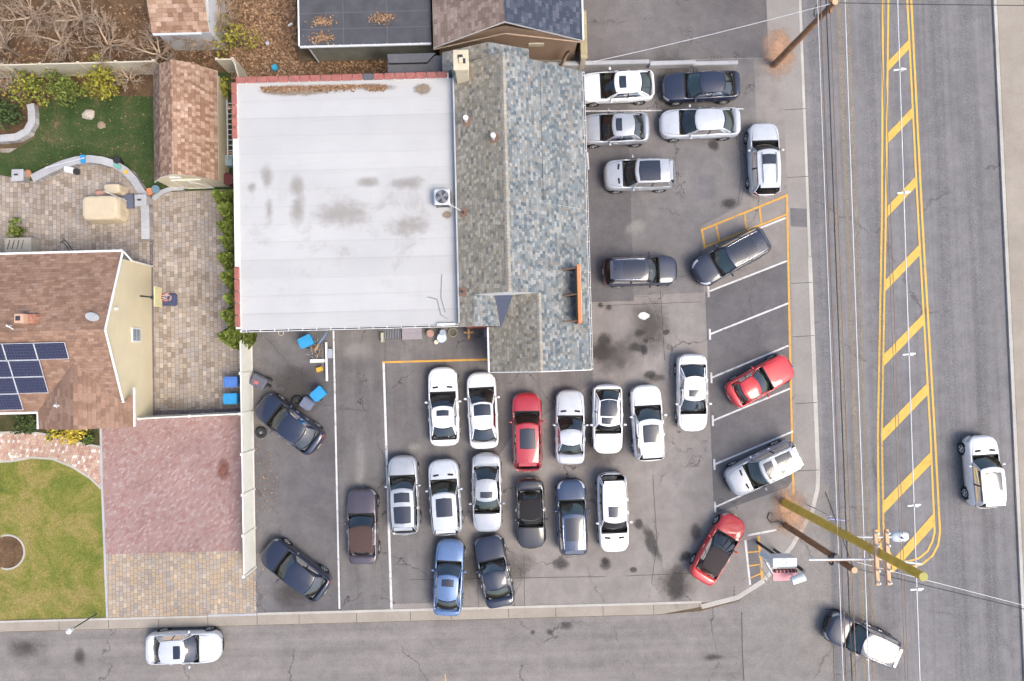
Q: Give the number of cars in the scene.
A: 32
